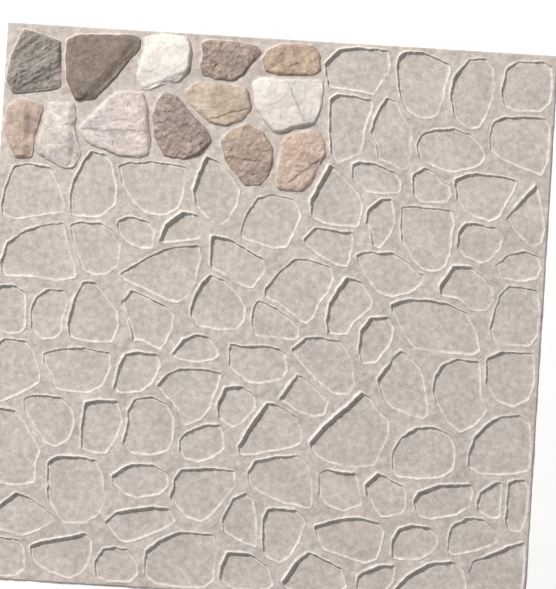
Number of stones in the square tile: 13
